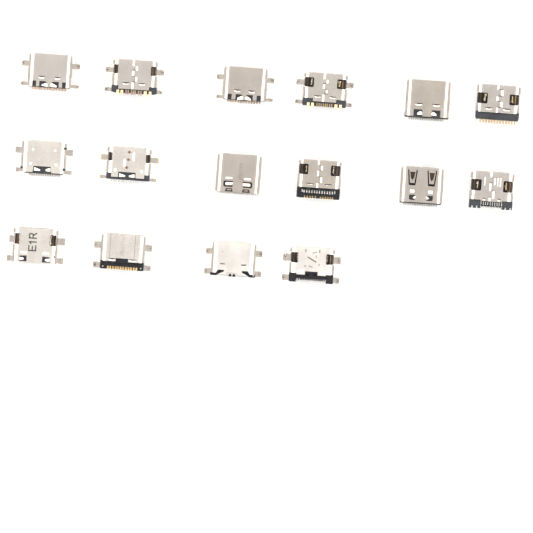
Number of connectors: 16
